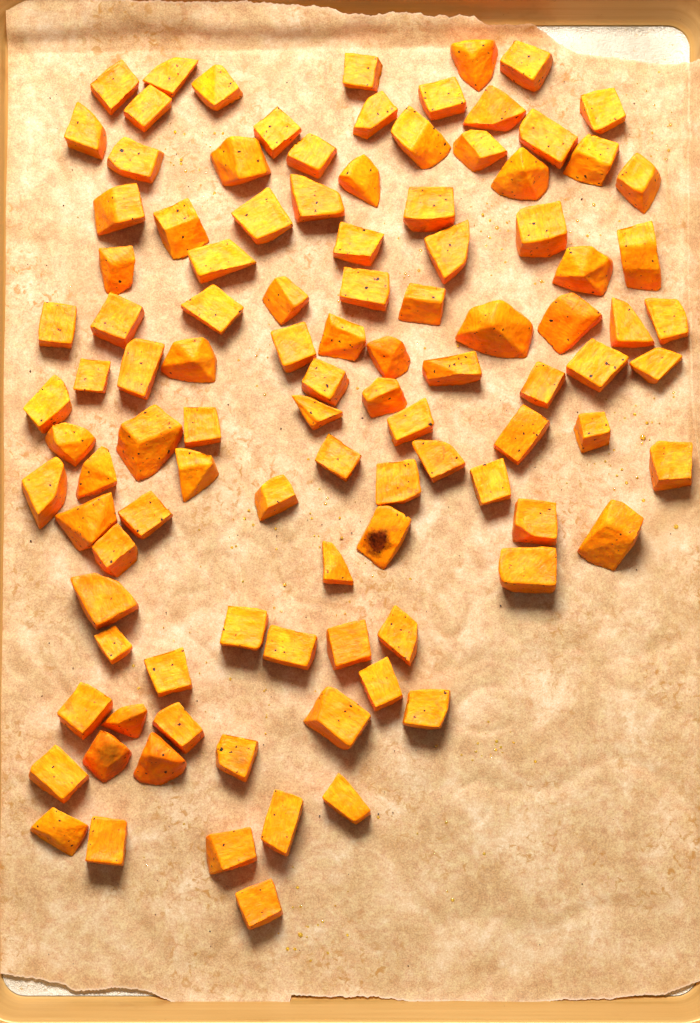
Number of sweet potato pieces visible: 105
